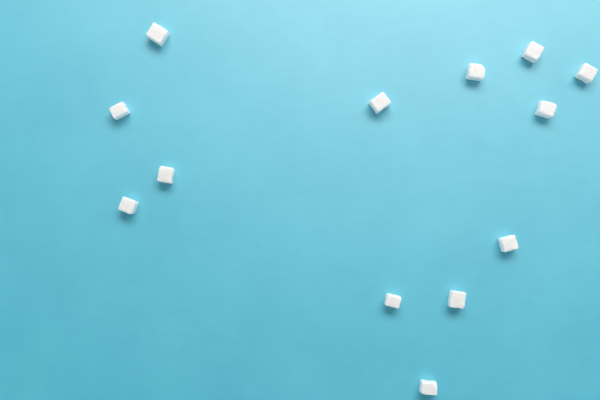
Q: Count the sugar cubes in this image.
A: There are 13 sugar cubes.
